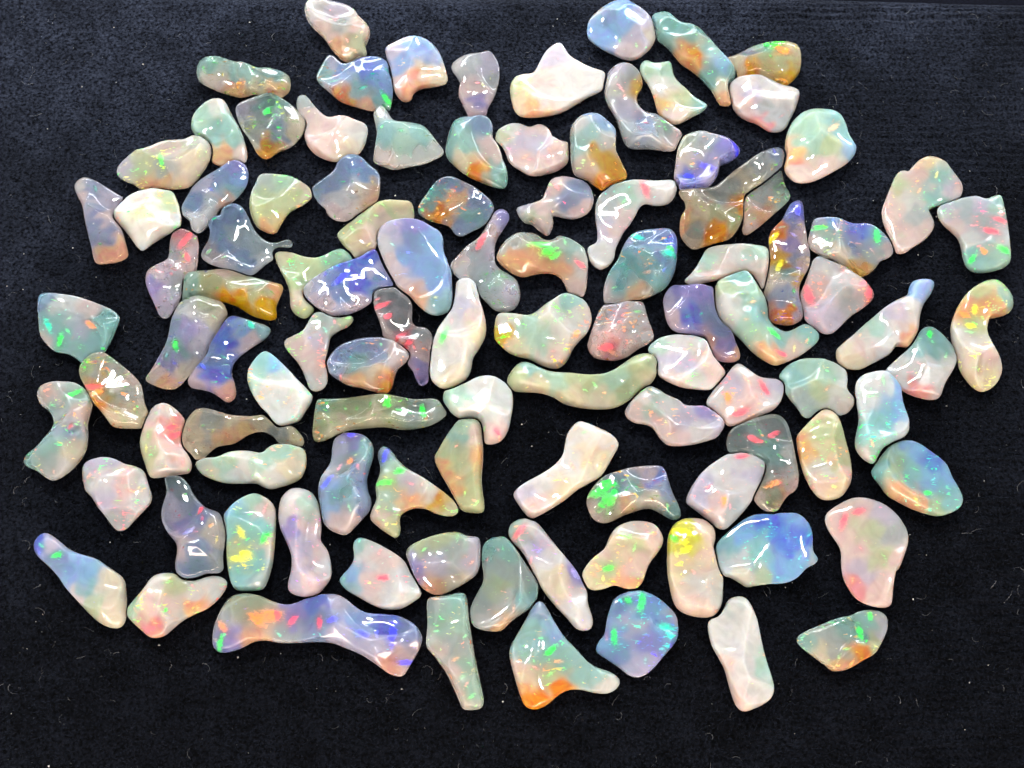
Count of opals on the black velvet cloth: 105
